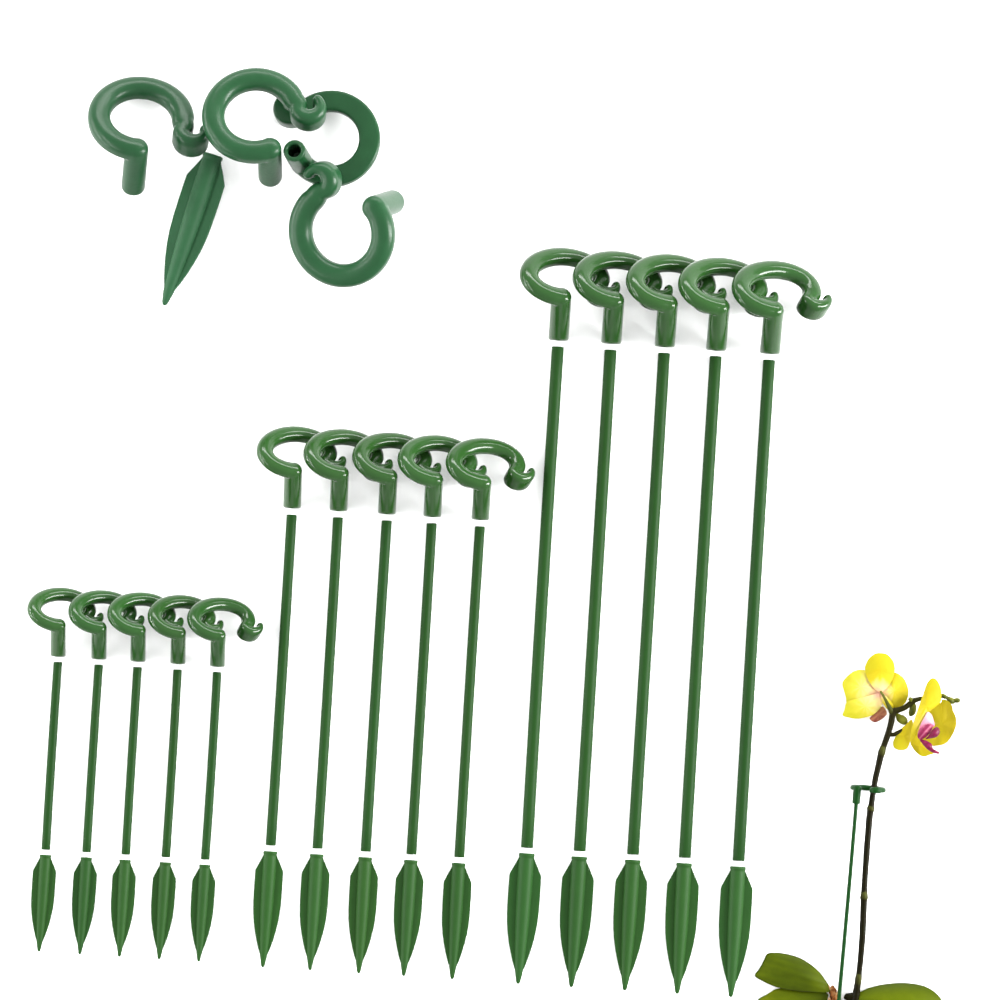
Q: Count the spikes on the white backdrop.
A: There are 16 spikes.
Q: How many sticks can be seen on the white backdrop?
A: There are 16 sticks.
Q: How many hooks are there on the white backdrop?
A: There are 20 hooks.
